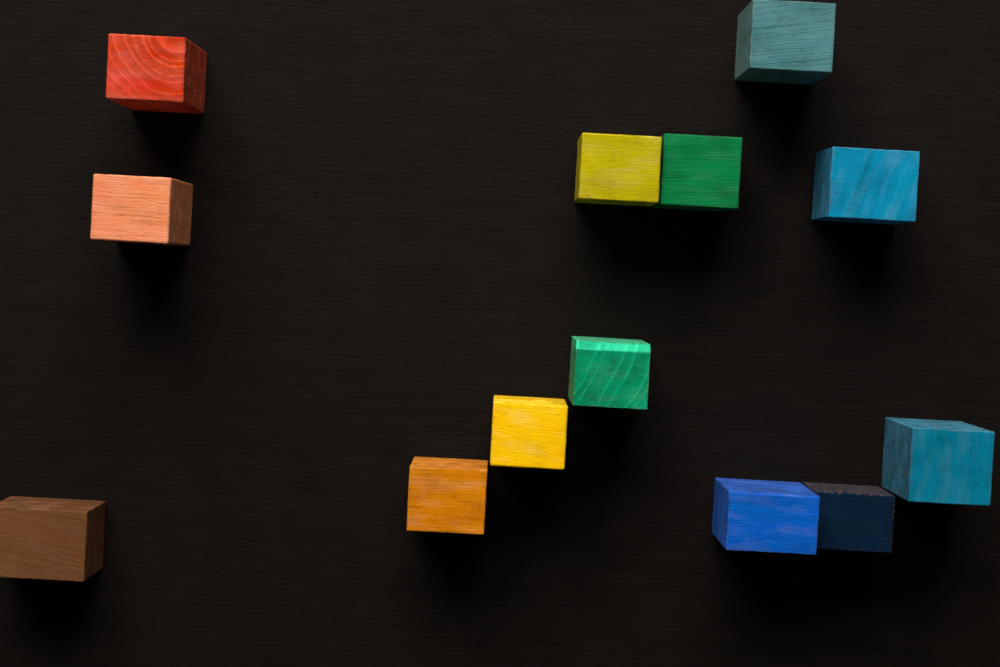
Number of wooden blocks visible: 13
